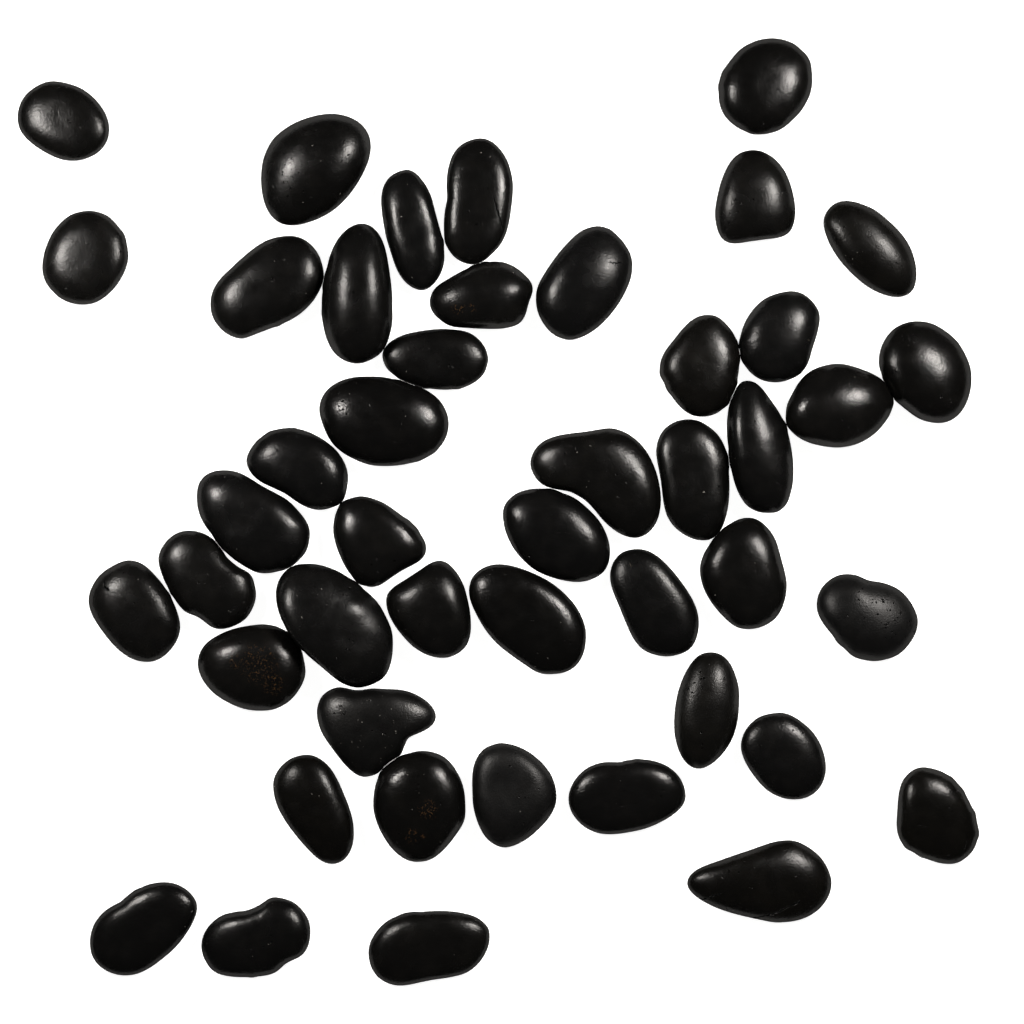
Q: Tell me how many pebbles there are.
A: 46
